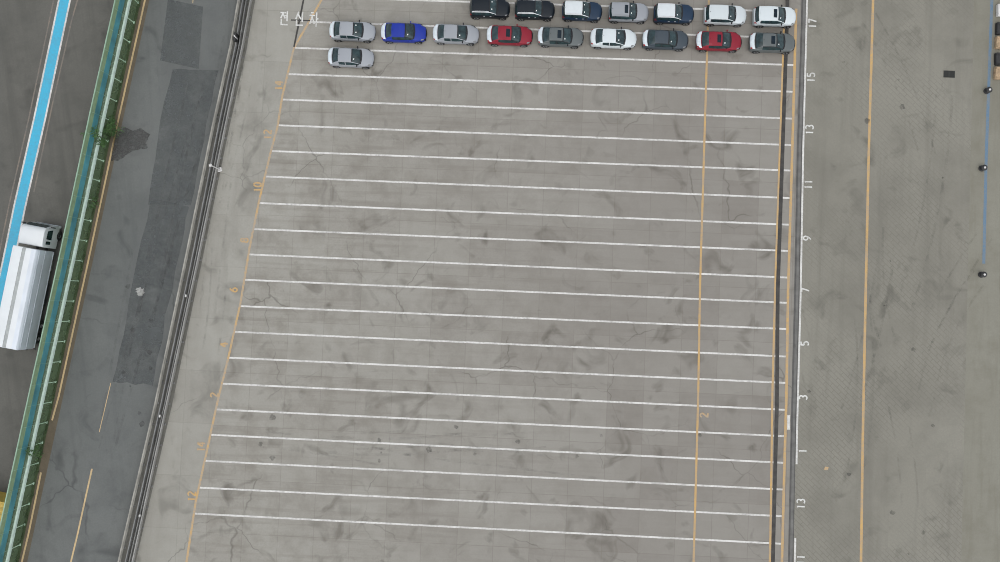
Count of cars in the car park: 17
